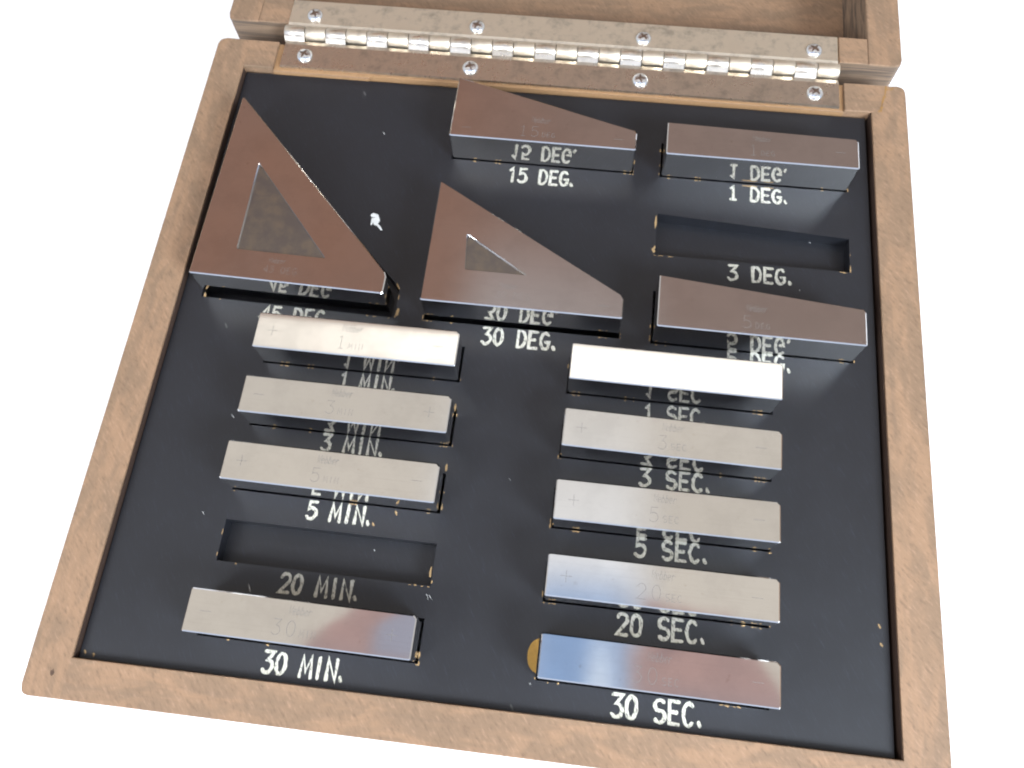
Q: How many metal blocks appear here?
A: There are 14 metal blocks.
